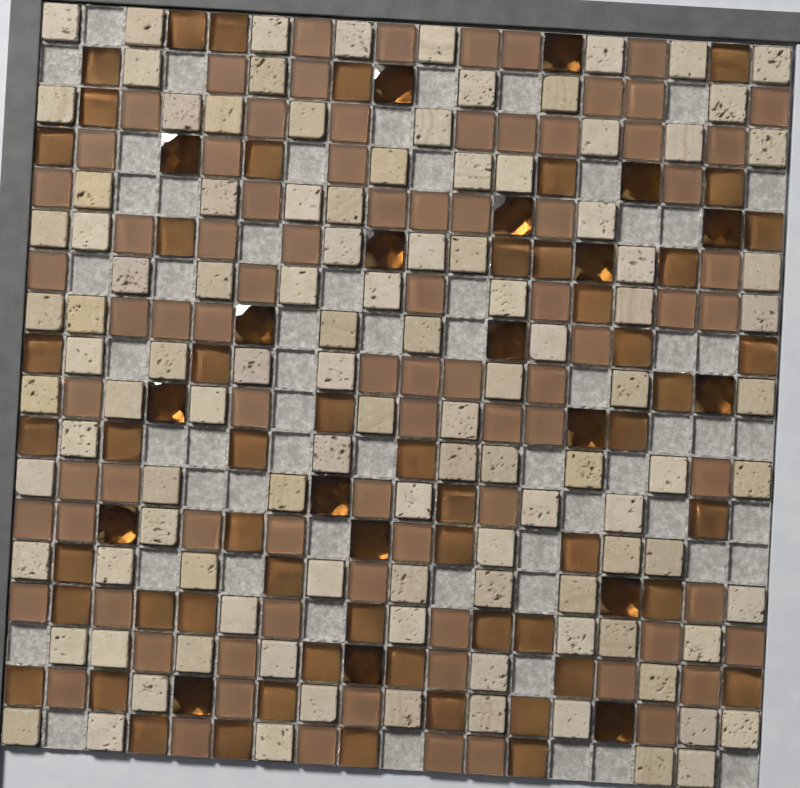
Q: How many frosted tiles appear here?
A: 82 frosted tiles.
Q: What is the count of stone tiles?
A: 108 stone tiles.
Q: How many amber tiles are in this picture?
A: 54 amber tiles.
